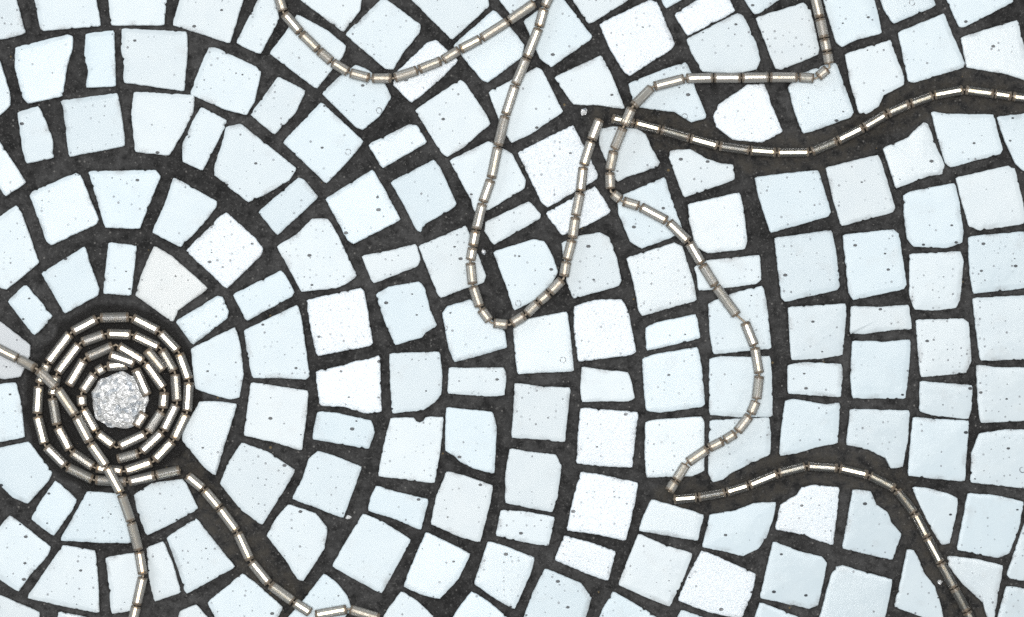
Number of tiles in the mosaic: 171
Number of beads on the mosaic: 172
